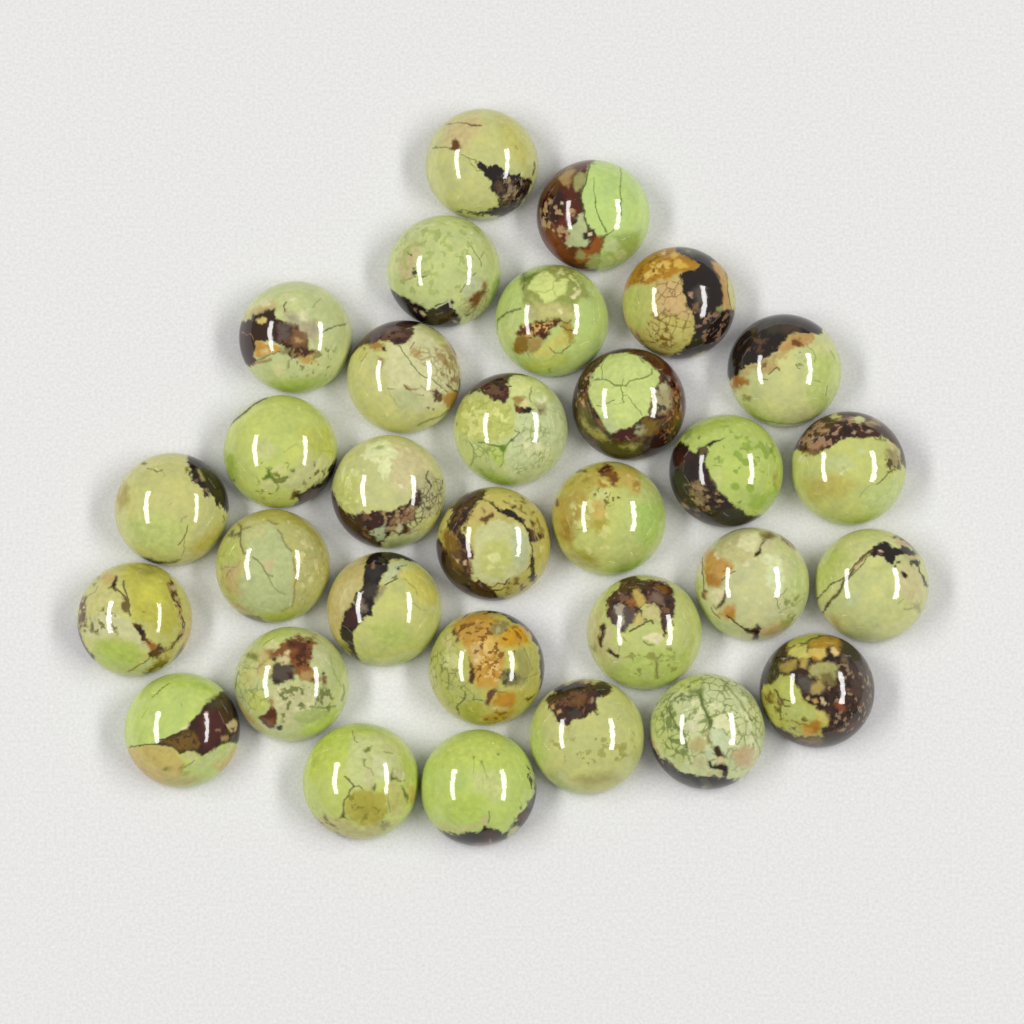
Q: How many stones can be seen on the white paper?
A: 31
